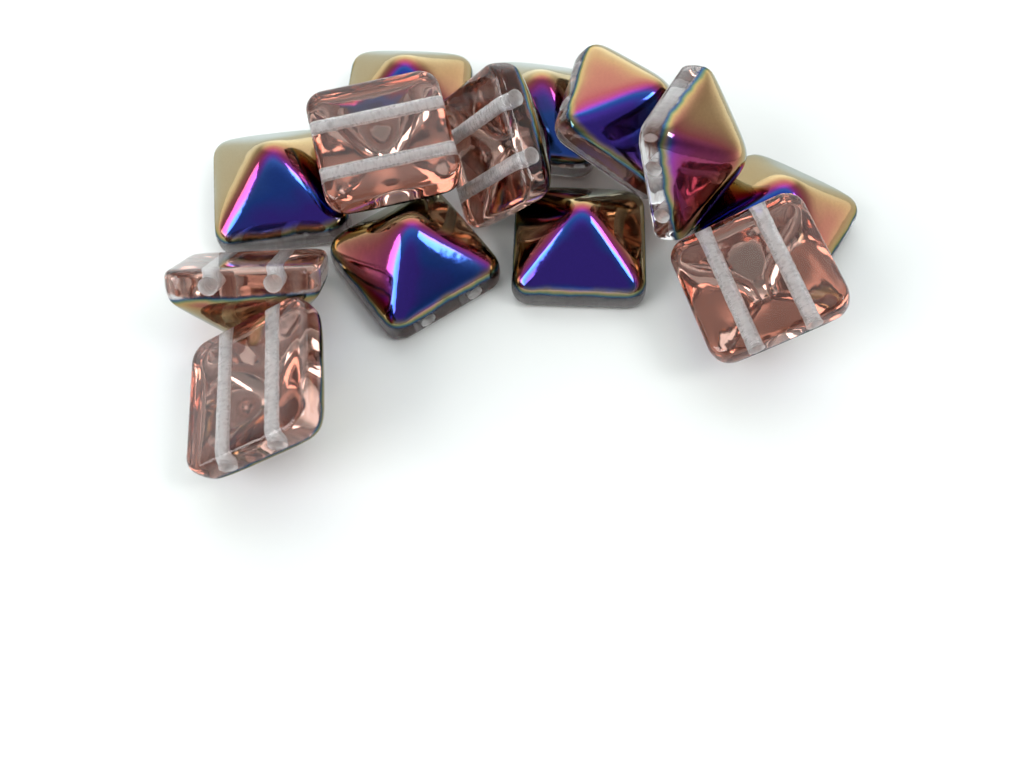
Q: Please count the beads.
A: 13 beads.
